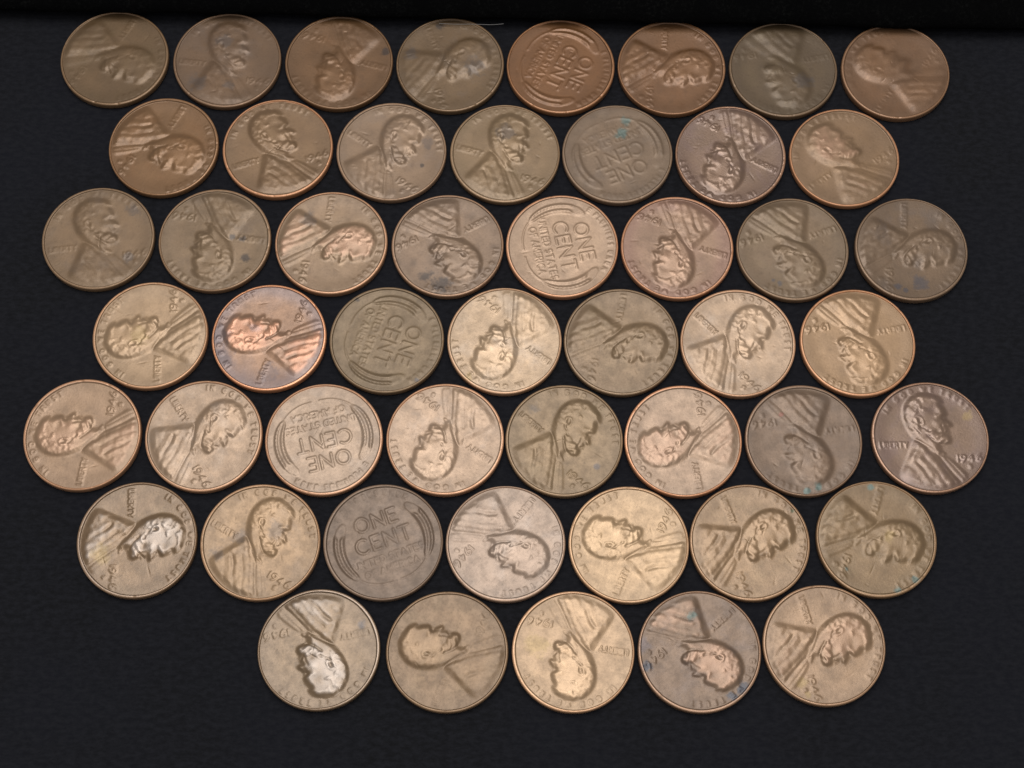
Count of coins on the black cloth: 50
